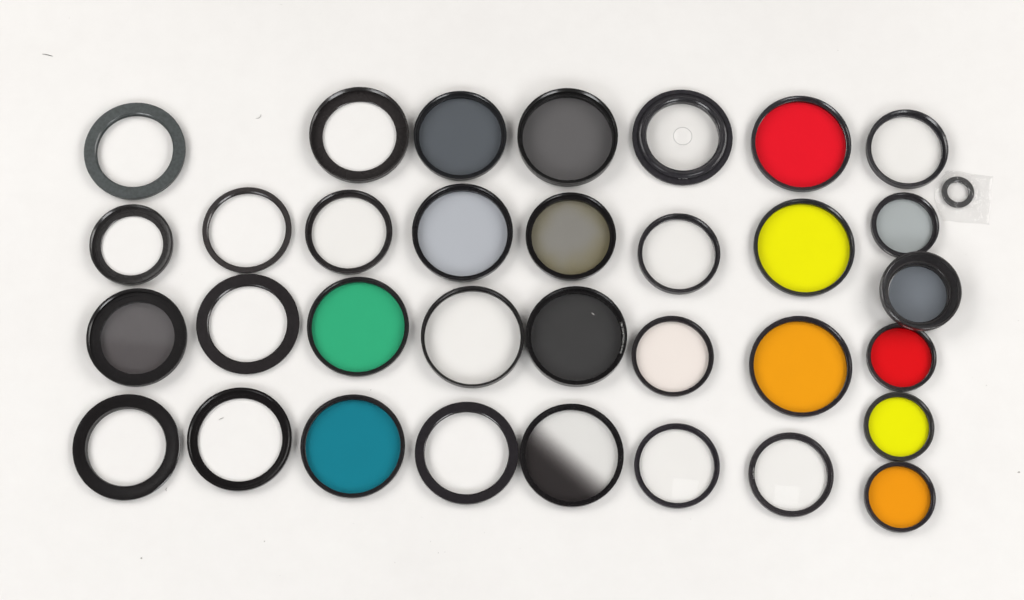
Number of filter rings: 34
